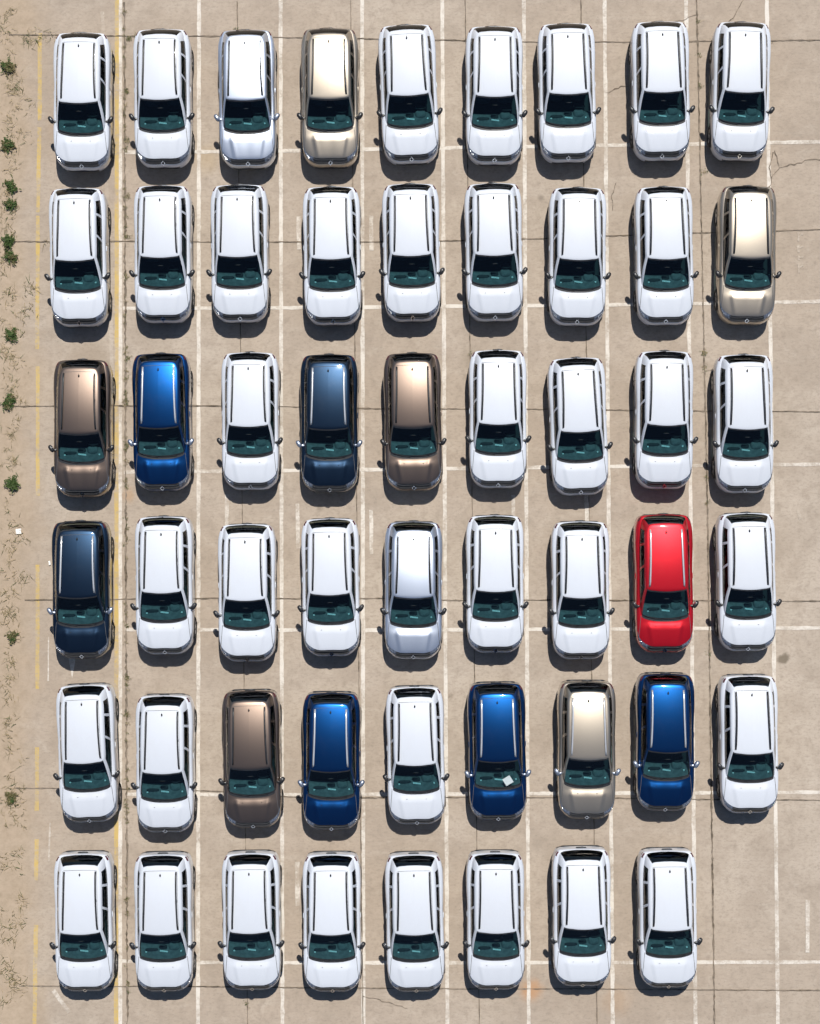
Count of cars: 53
